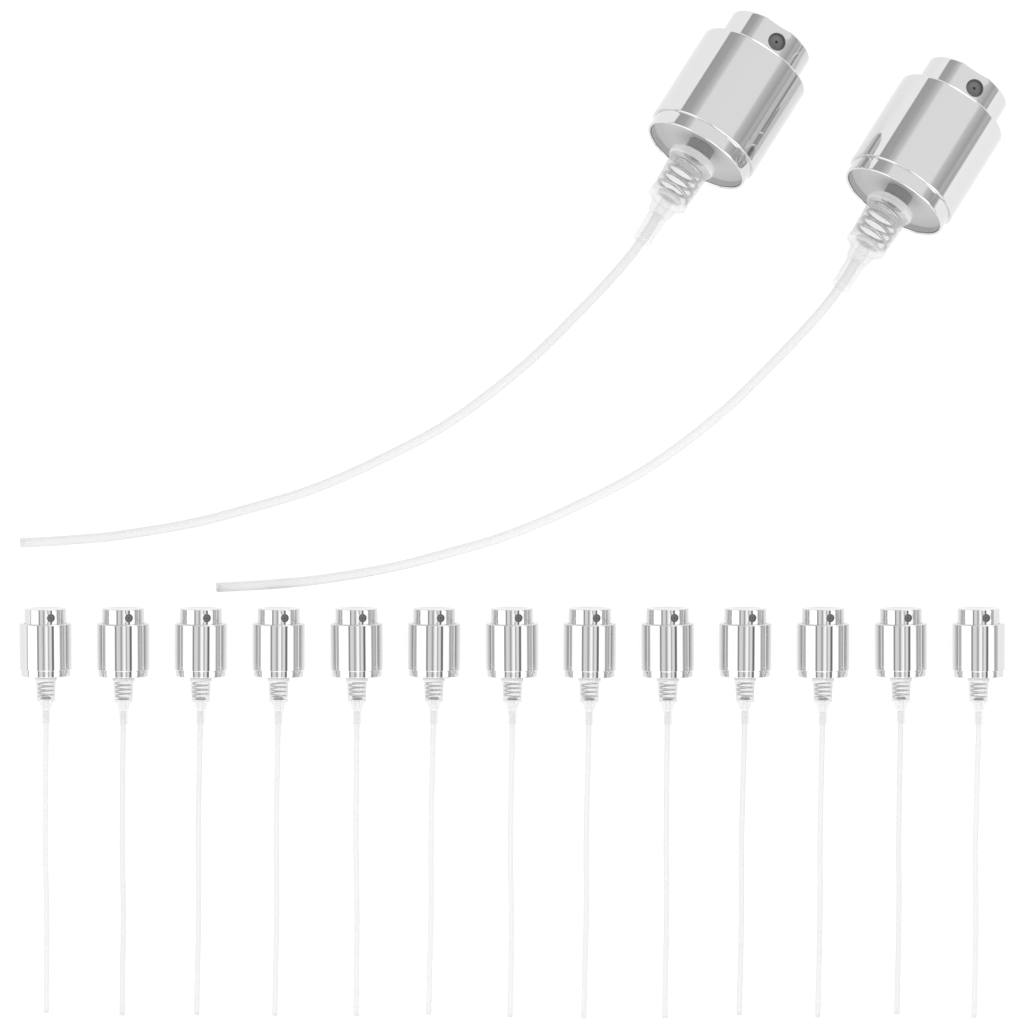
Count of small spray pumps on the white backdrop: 13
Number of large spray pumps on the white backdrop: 2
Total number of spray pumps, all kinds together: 15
